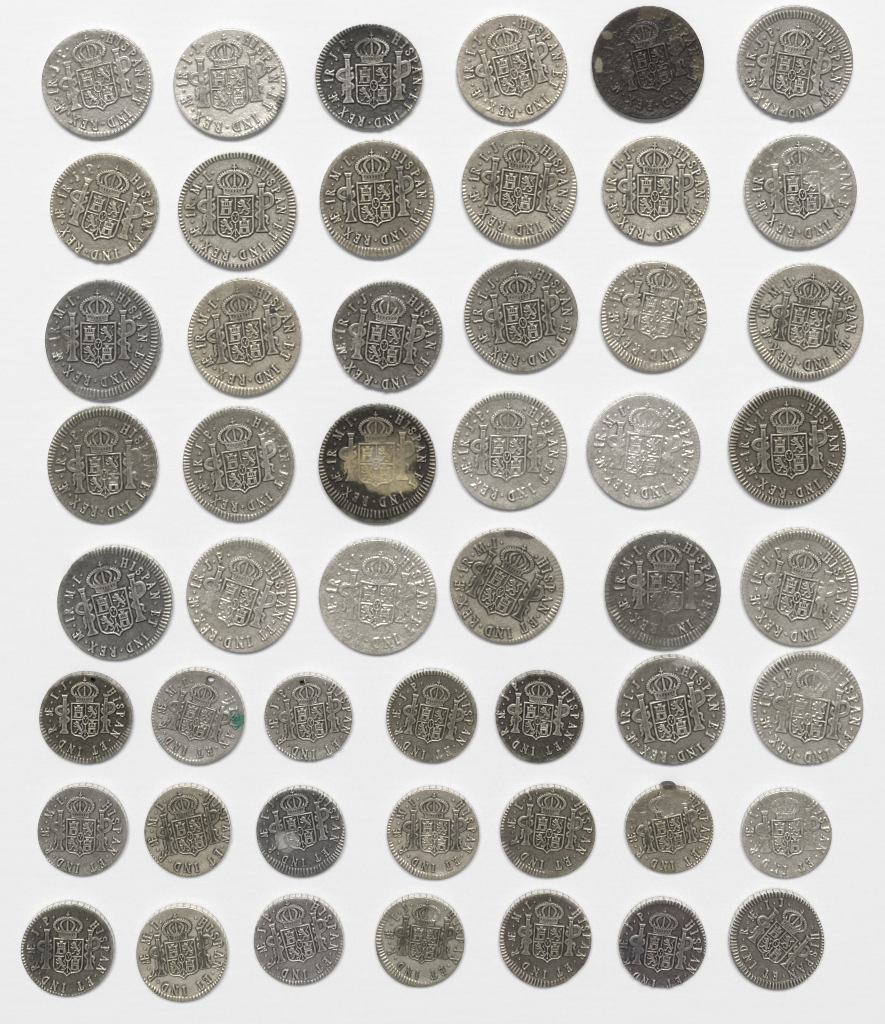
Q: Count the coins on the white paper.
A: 51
